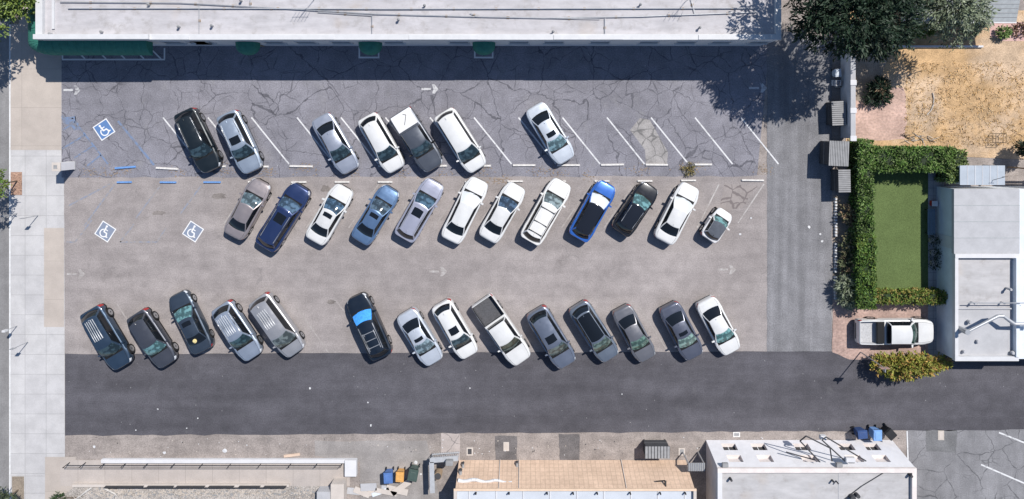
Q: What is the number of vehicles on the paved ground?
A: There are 34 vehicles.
